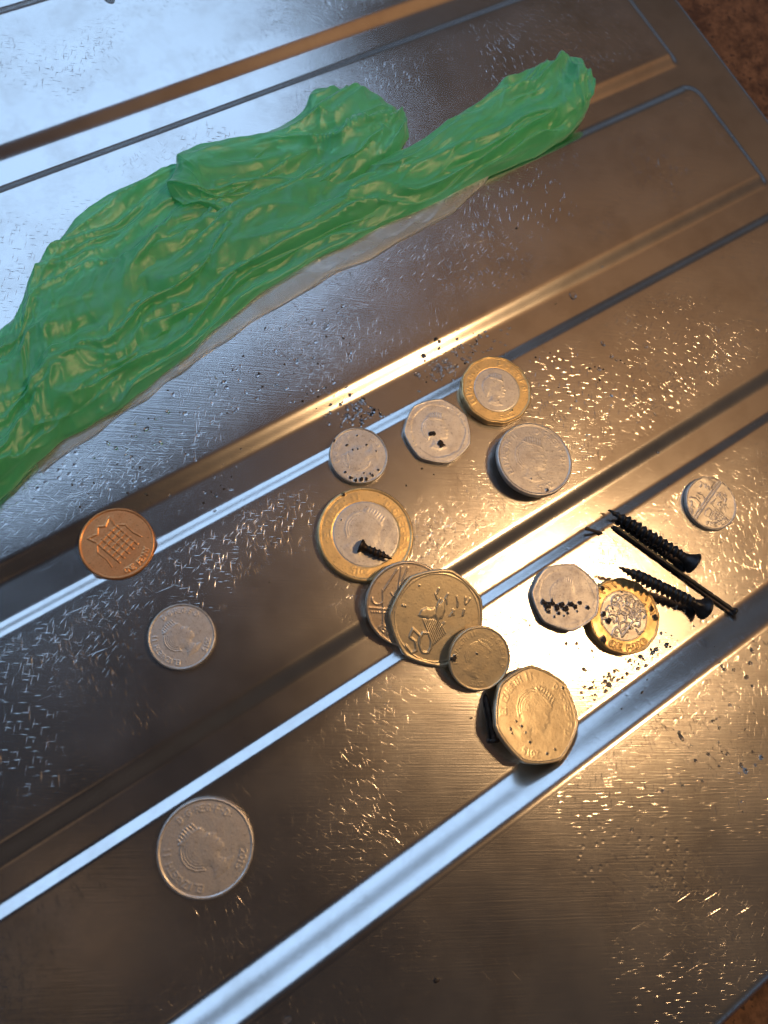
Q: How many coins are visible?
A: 15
